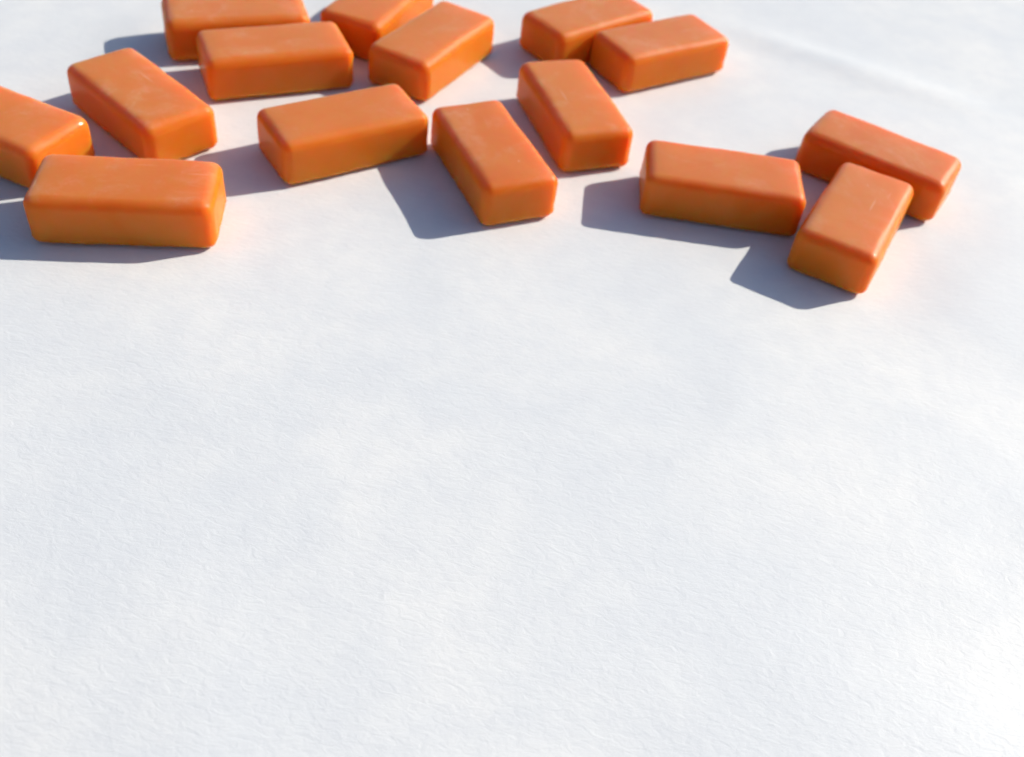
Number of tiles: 15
